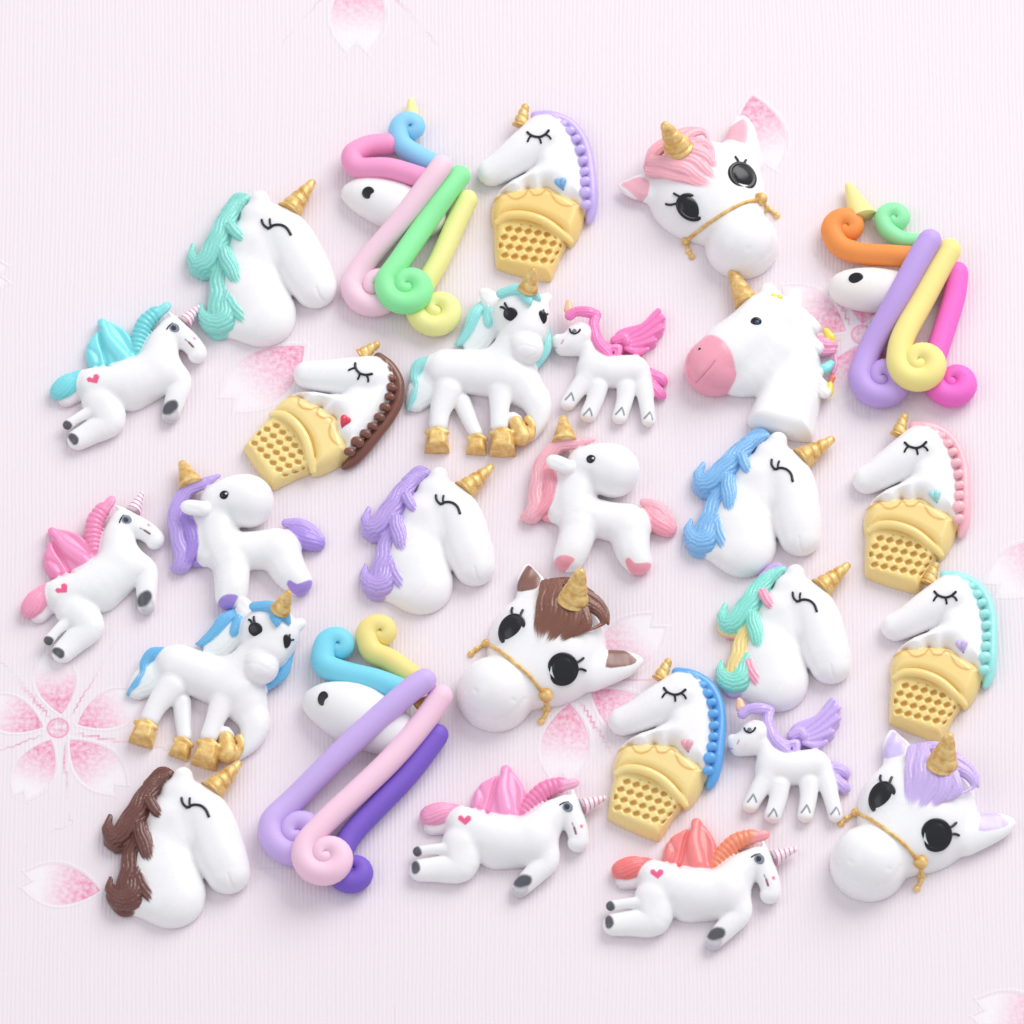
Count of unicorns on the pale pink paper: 27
